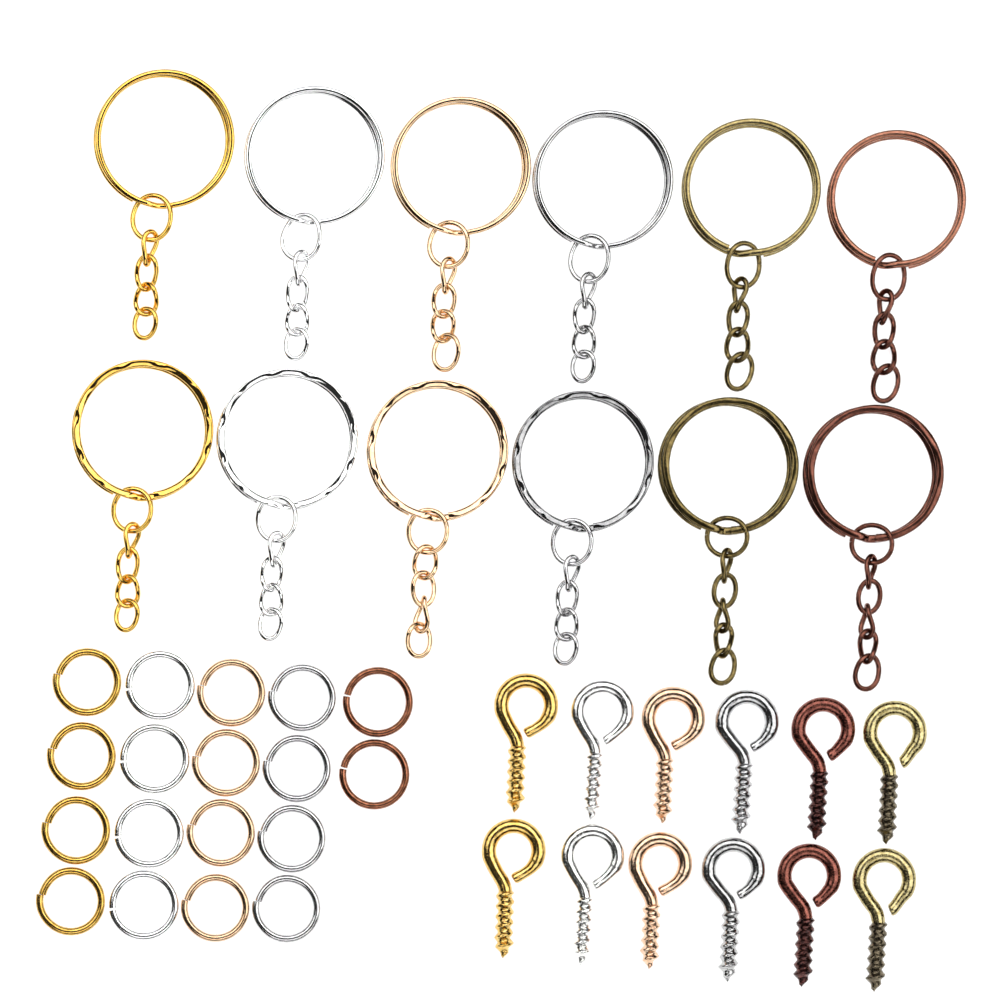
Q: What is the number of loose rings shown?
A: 18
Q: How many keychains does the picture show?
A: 12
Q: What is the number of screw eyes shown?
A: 12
